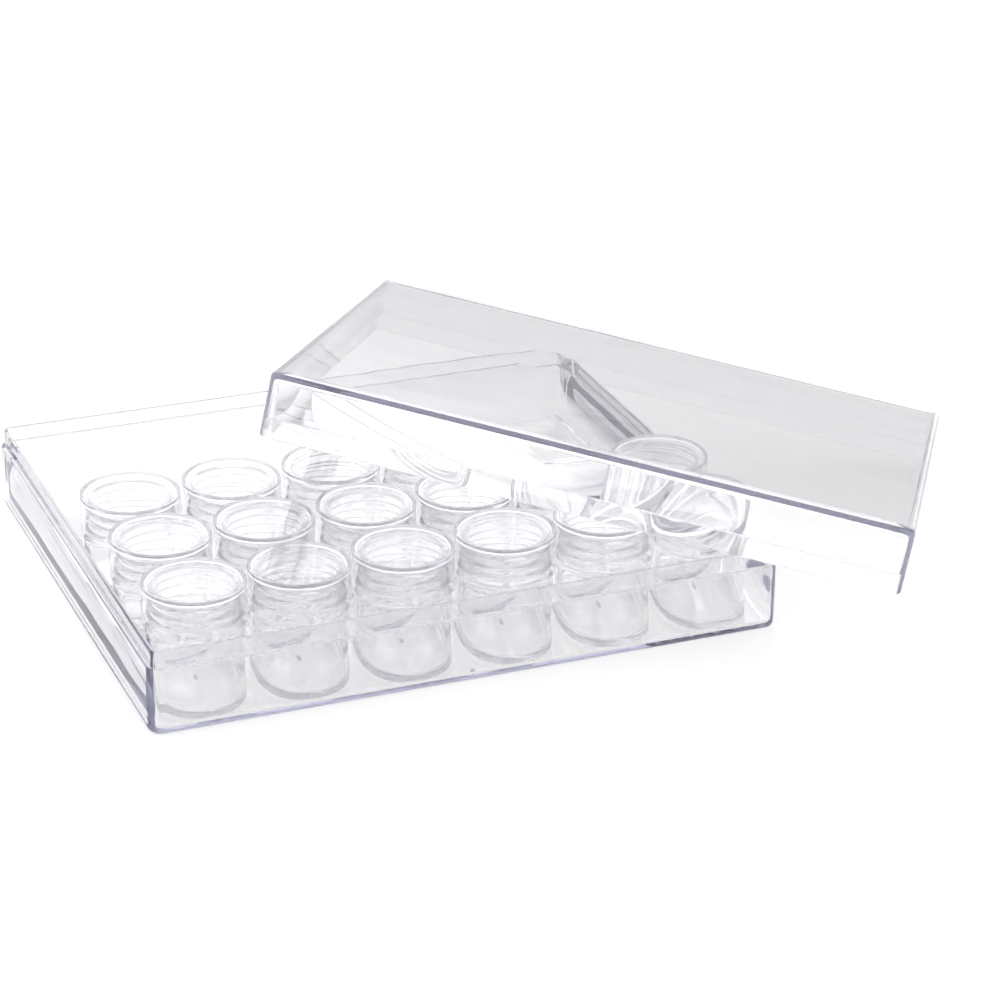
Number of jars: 16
